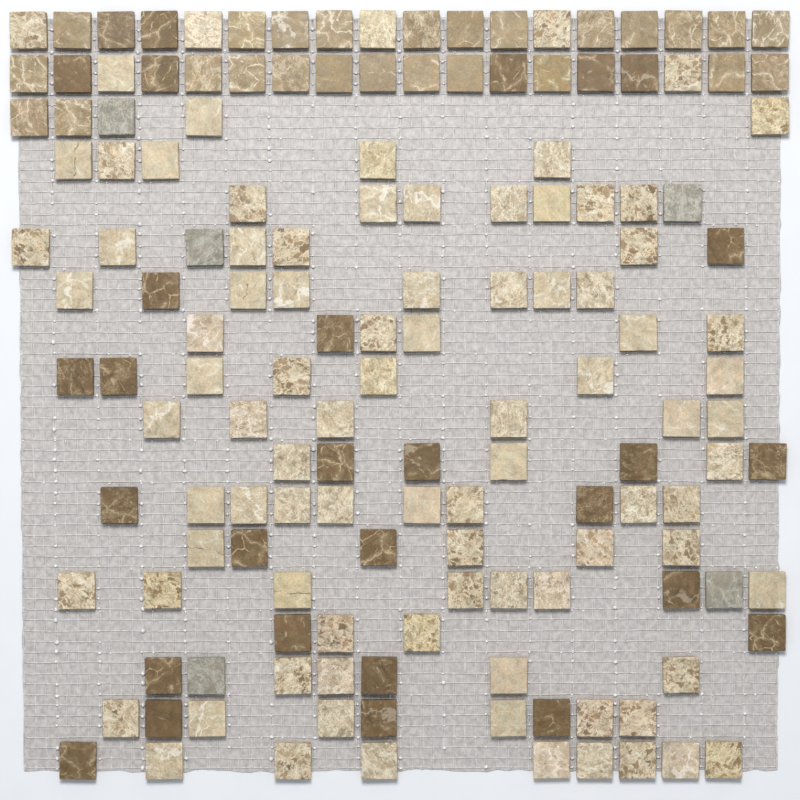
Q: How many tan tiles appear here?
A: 25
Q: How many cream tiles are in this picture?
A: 90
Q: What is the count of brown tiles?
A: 29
